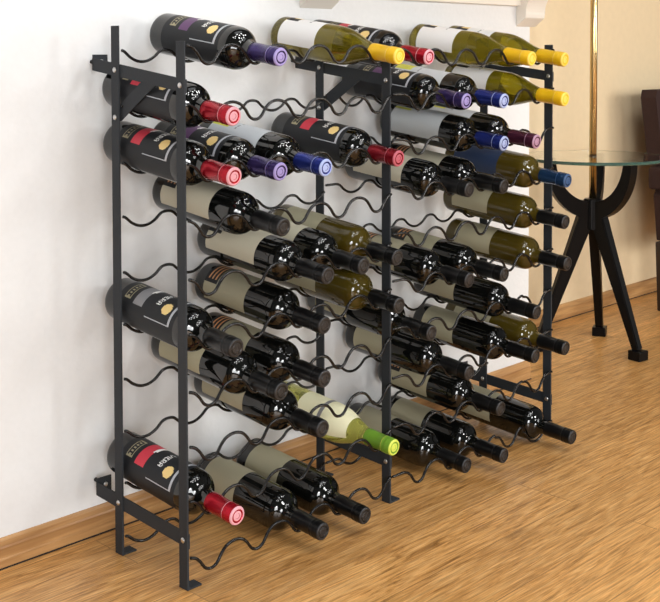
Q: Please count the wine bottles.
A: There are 45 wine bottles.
